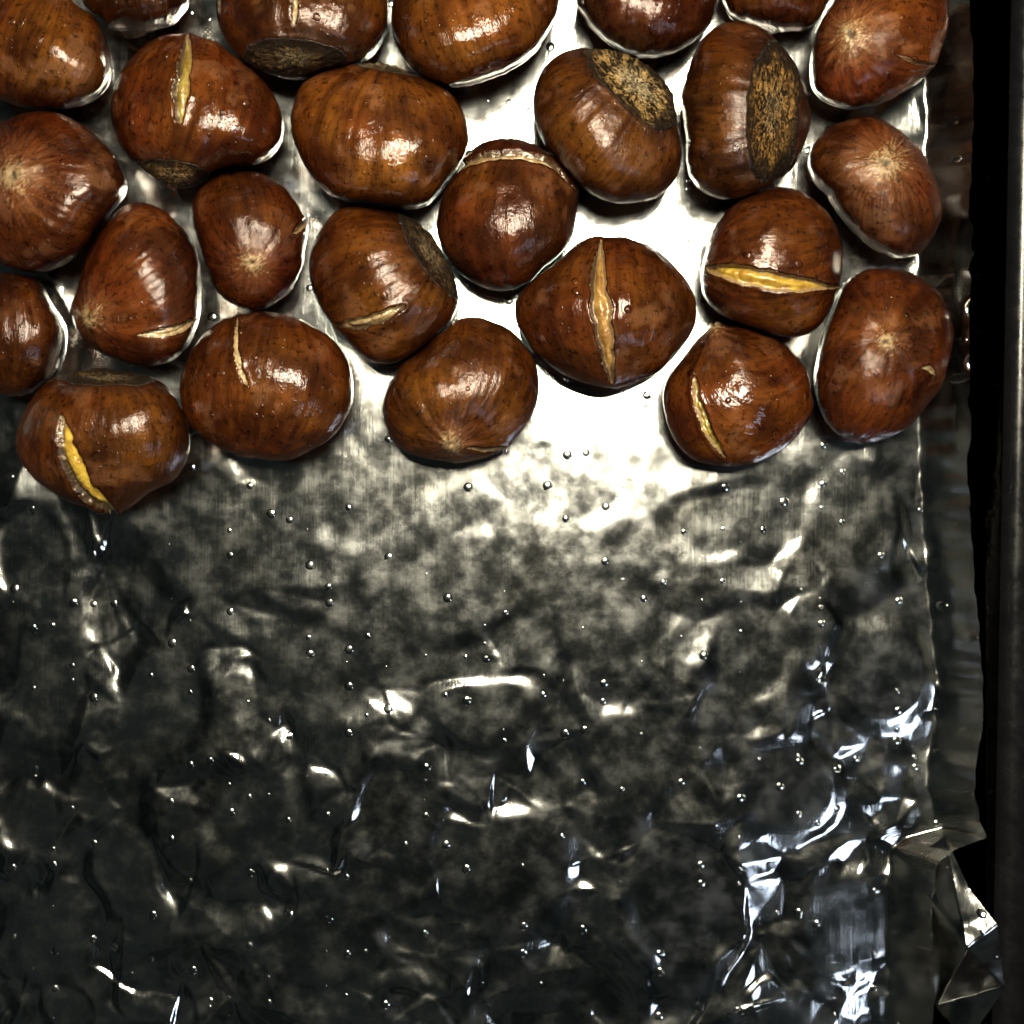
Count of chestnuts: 25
